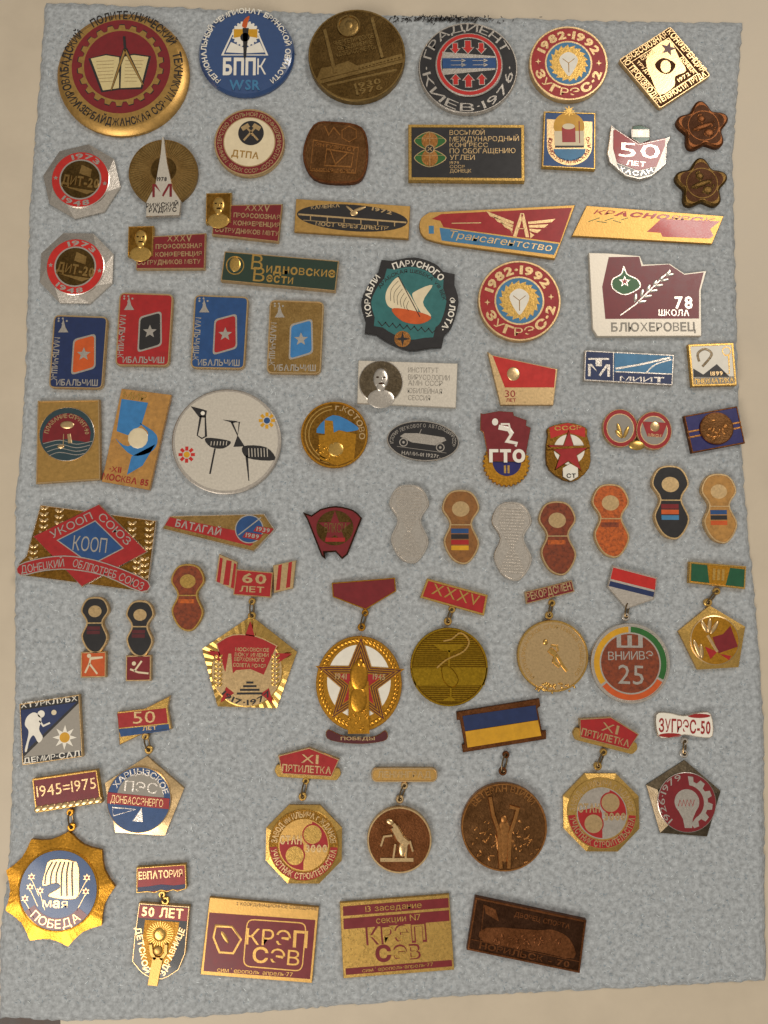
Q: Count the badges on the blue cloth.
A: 73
